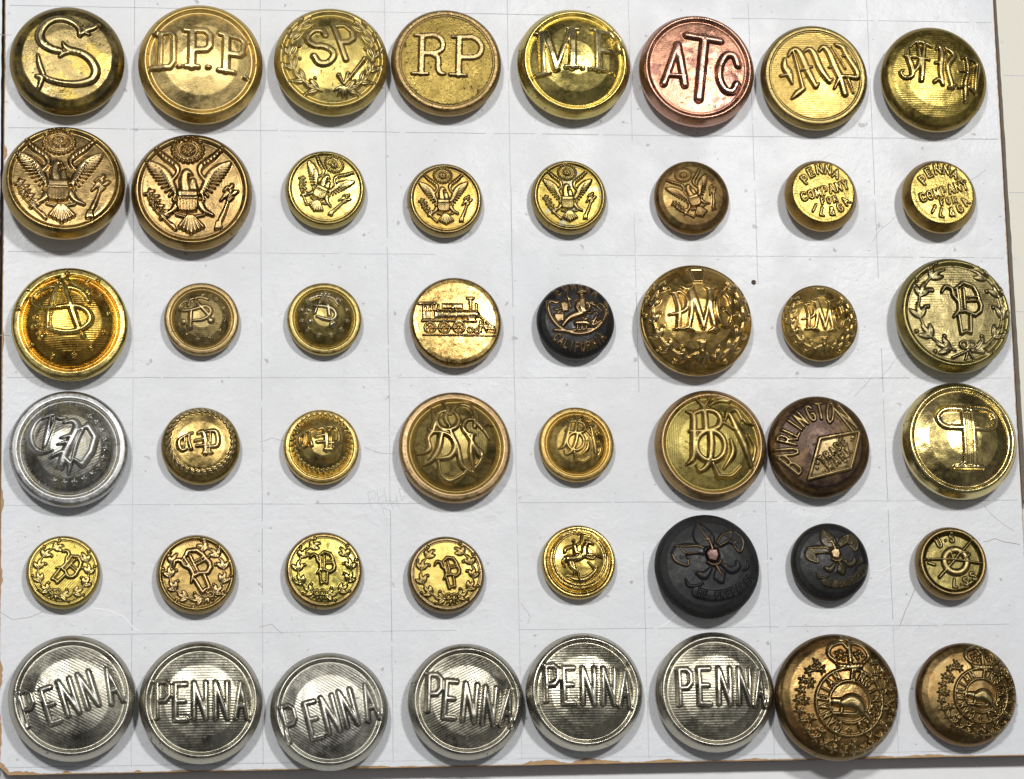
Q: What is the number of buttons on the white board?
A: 48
